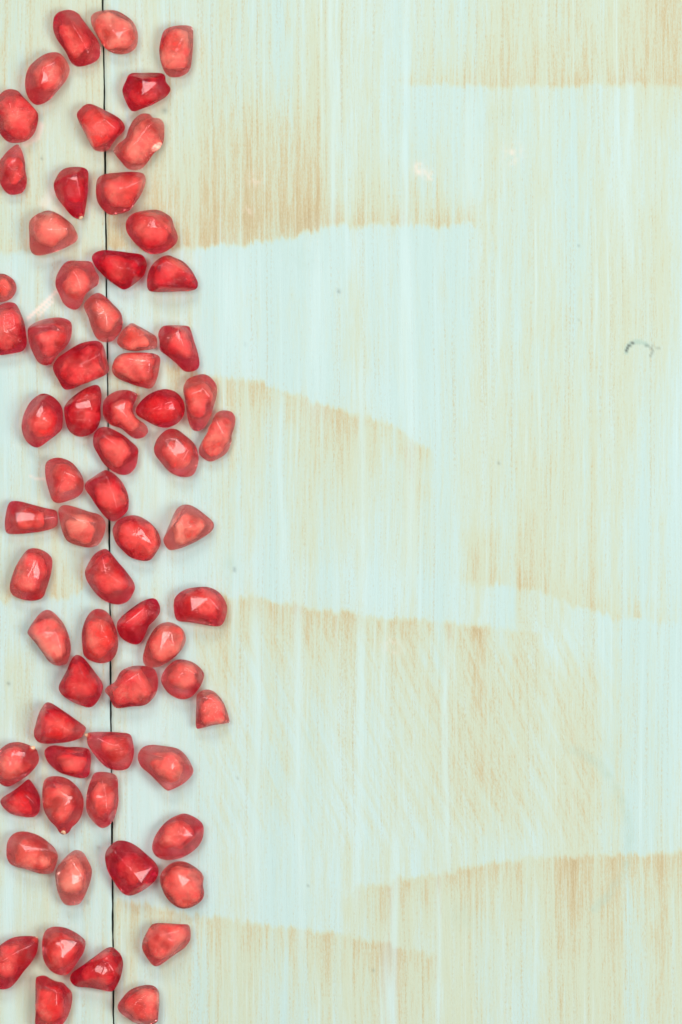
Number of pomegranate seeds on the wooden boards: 68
